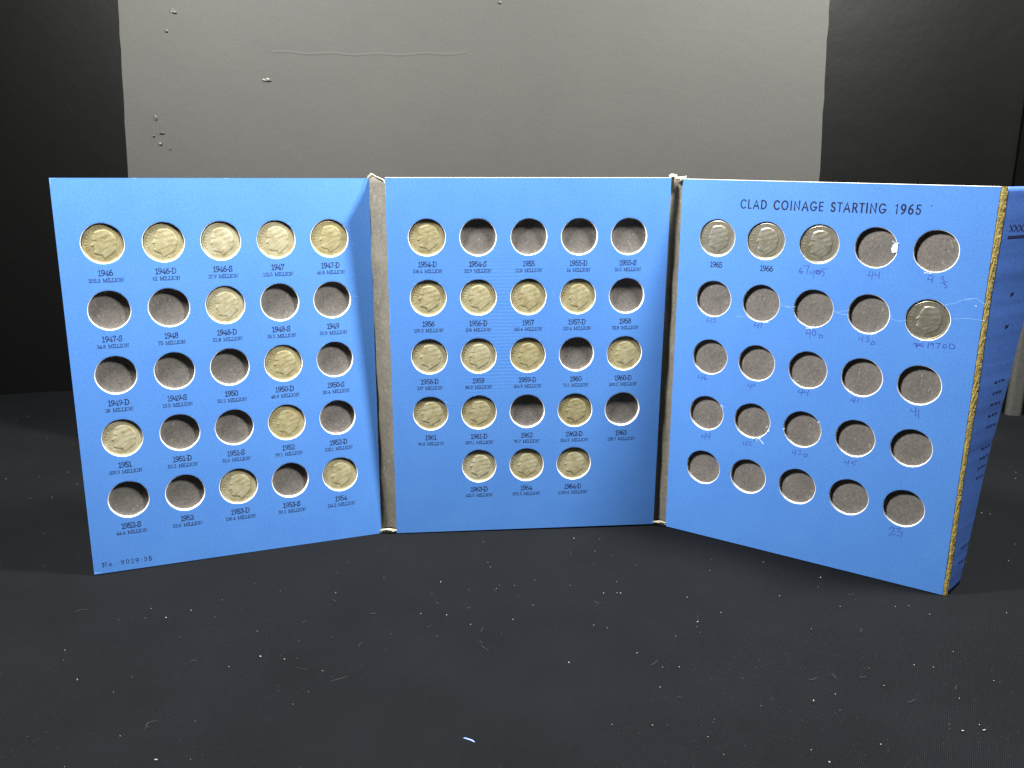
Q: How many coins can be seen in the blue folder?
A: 30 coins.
